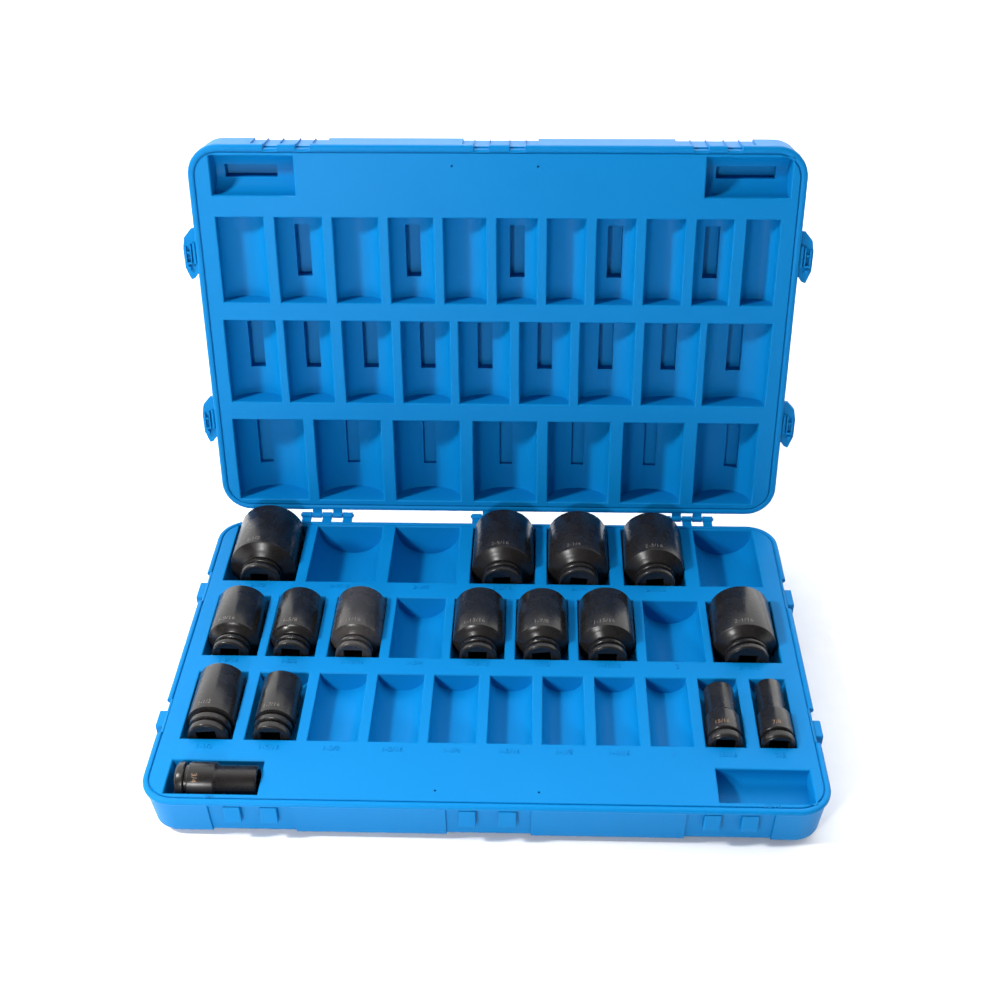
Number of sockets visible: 16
